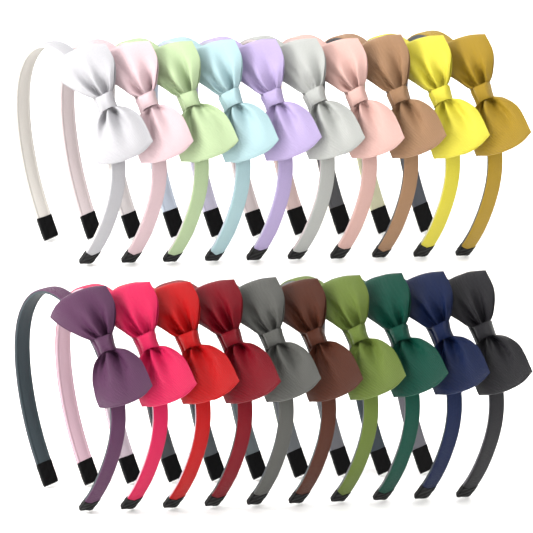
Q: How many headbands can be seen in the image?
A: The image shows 20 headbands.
